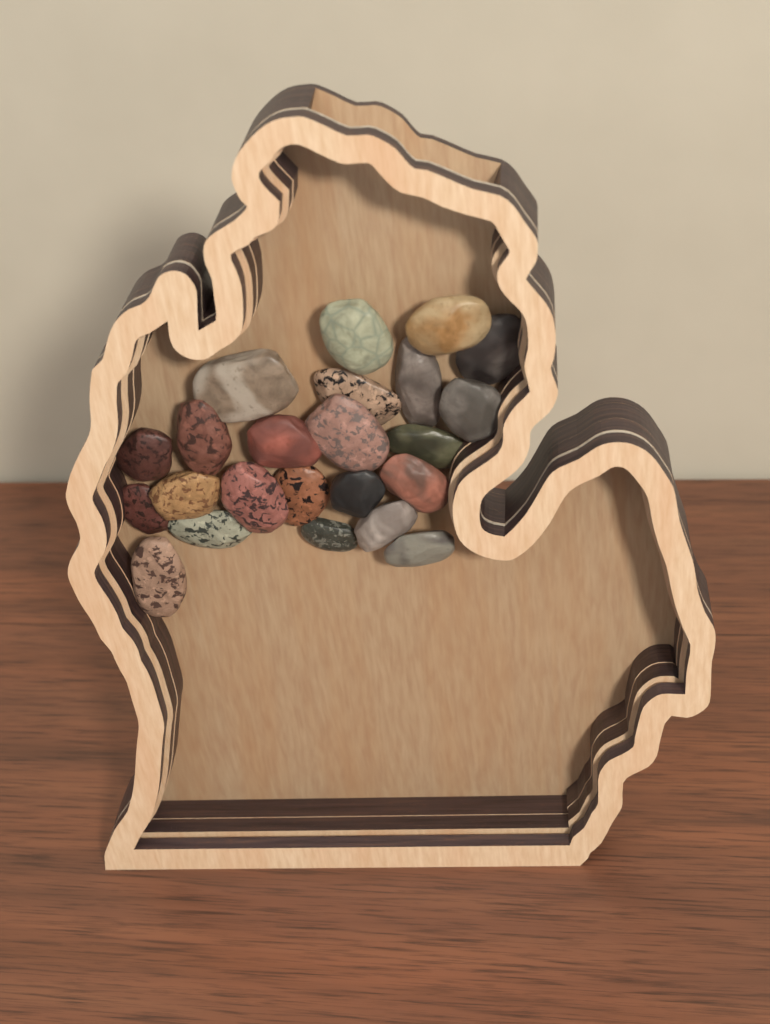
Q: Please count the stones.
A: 23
